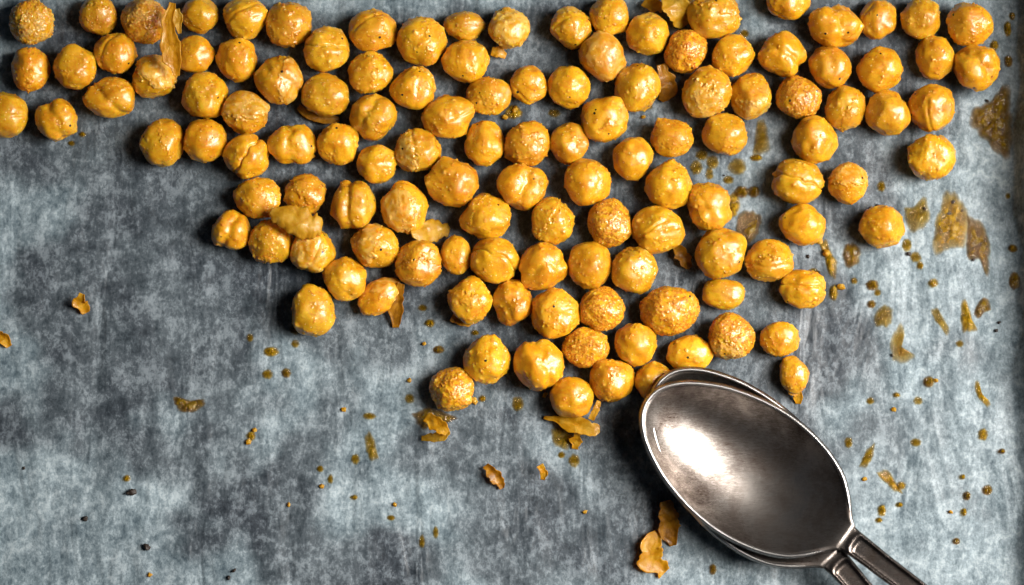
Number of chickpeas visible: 123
